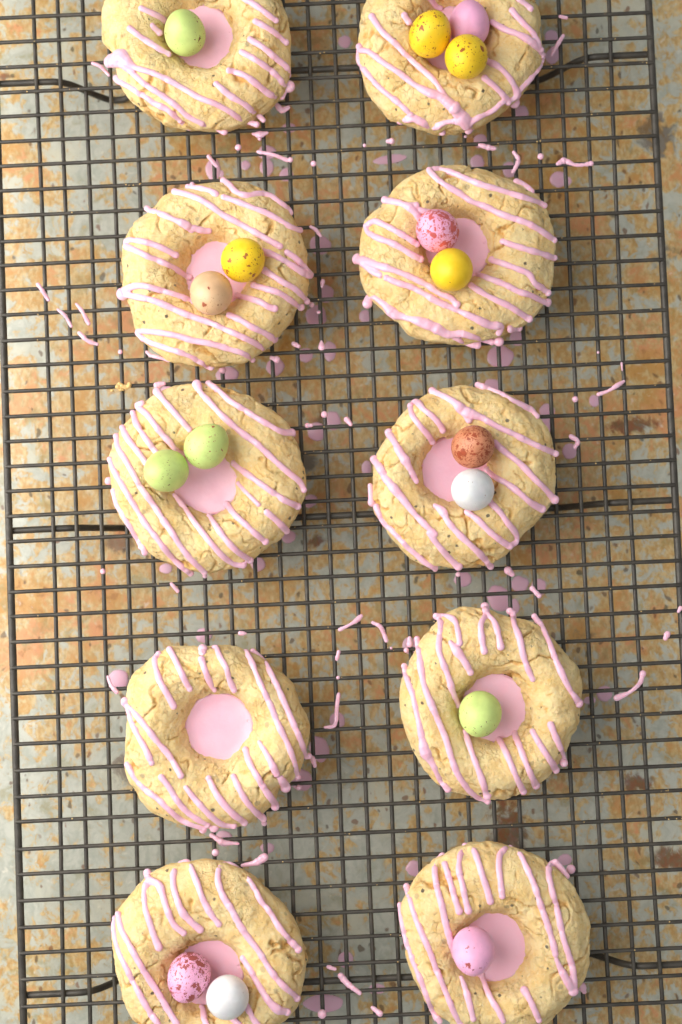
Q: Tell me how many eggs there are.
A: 16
